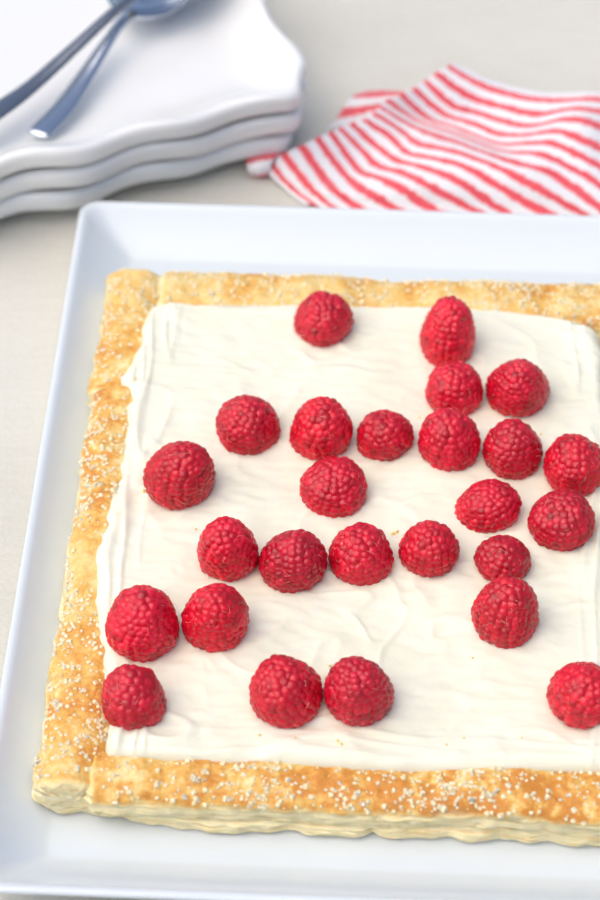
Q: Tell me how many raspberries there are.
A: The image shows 26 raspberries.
